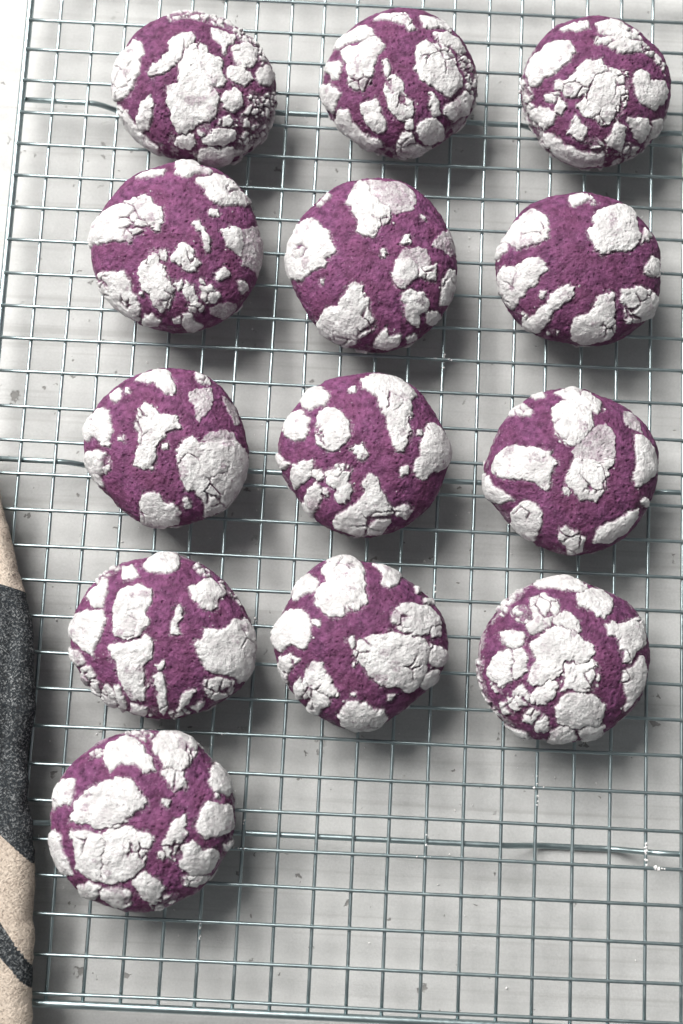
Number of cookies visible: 13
